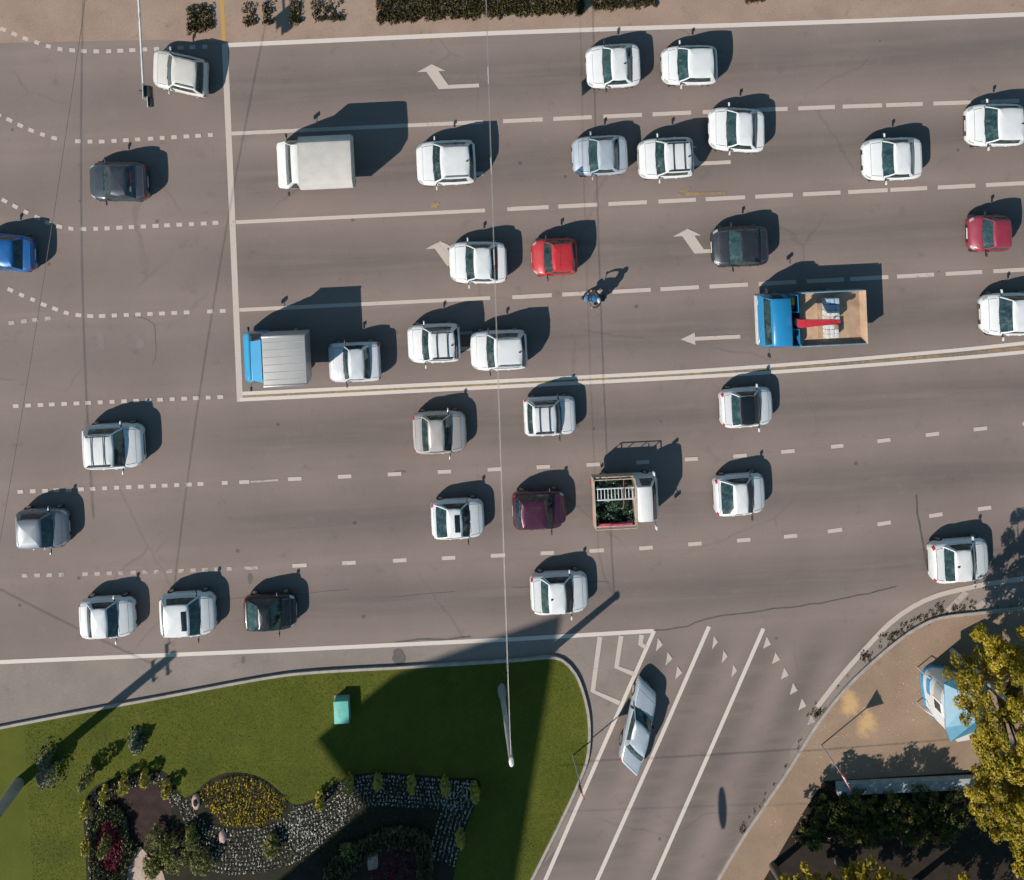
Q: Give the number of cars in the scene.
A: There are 33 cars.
